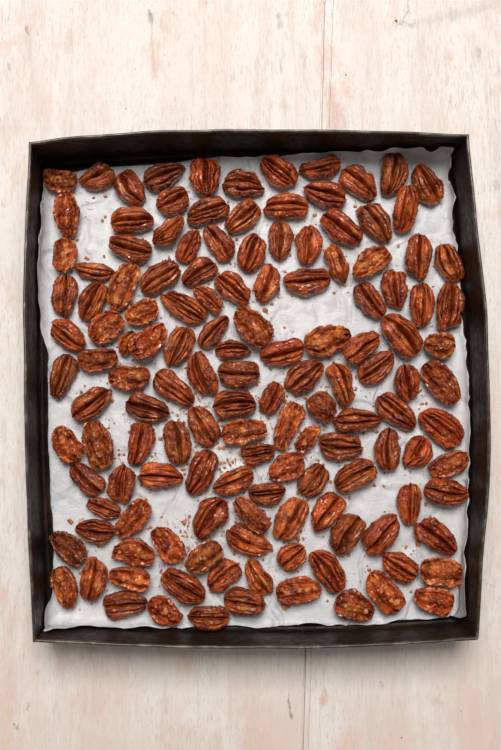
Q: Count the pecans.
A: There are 138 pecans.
